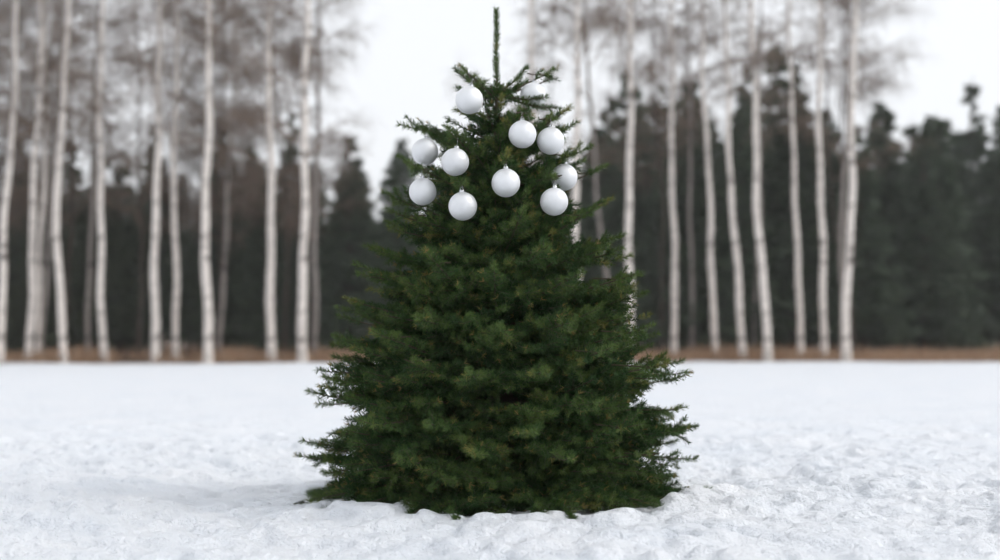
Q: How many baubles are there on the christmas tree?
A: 11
